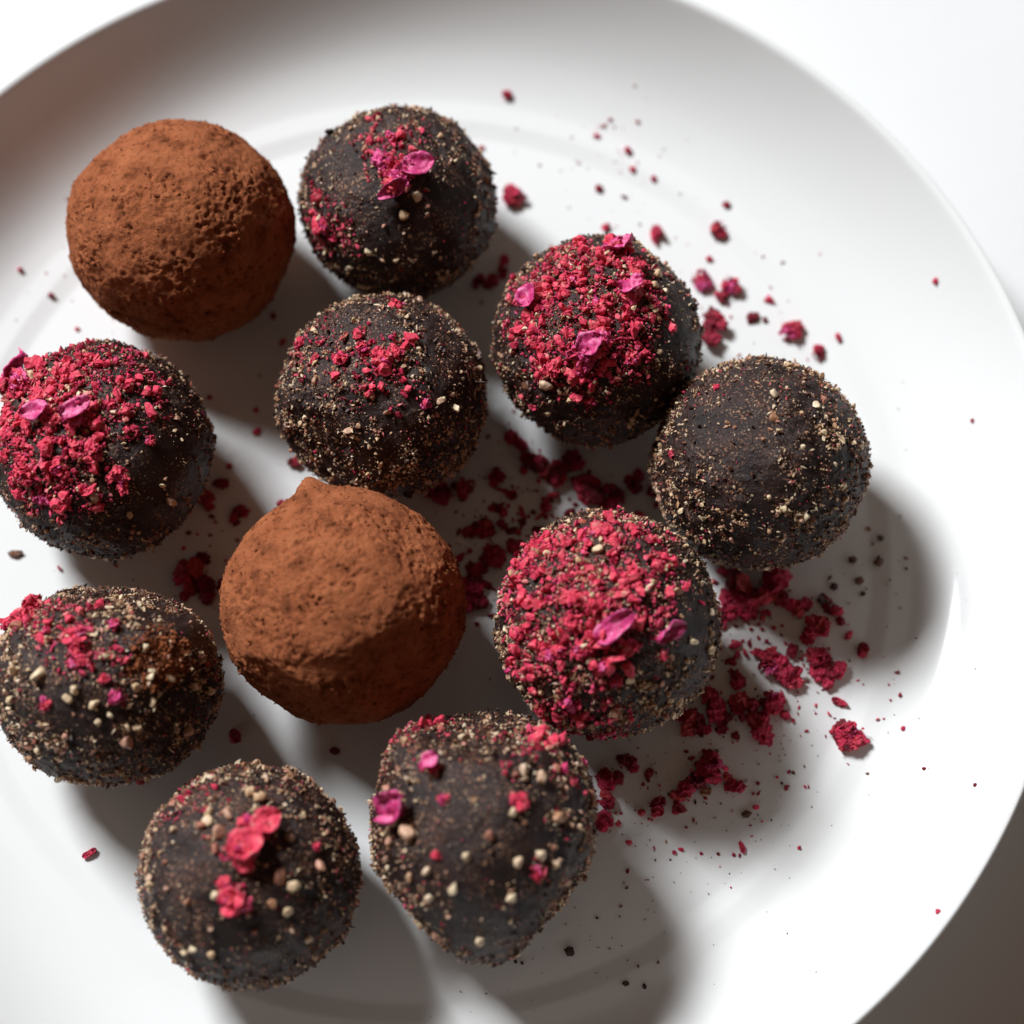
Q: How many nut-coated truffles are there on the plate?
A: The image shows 9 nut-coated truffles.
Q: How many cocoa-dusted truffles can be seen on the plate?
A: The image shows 2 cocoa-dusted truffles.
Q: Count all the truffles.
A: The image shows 11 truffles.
